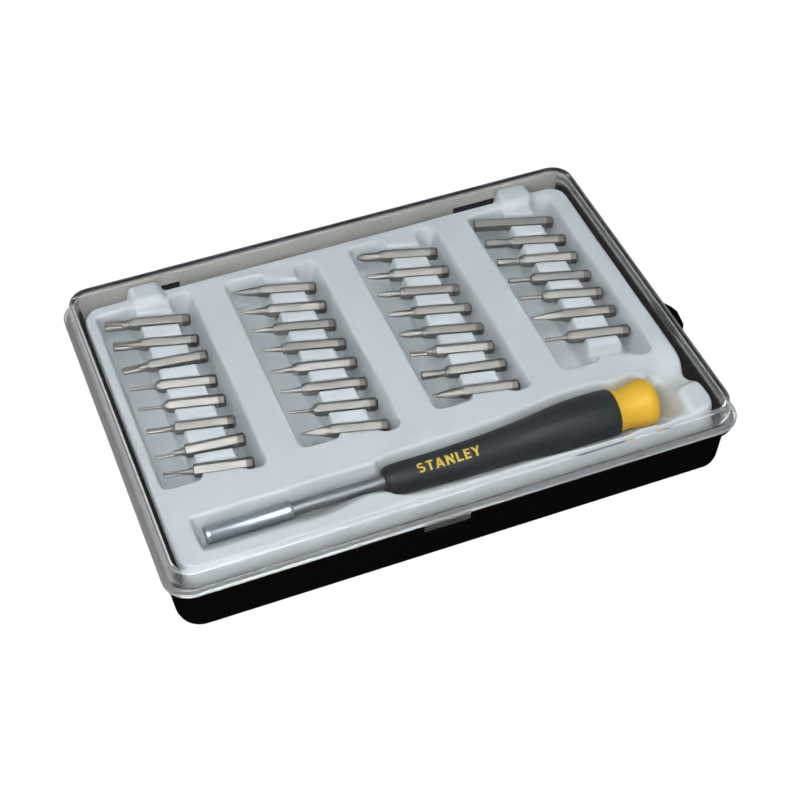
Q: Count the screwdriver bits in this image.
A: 31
